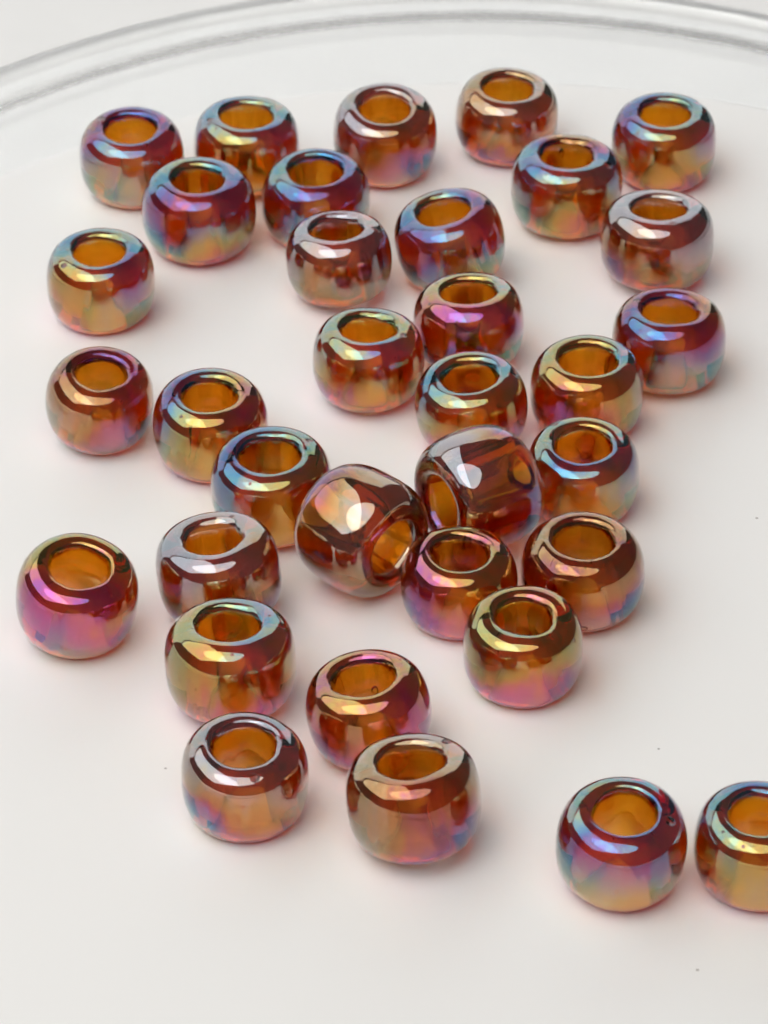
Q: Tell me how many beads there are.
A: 34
